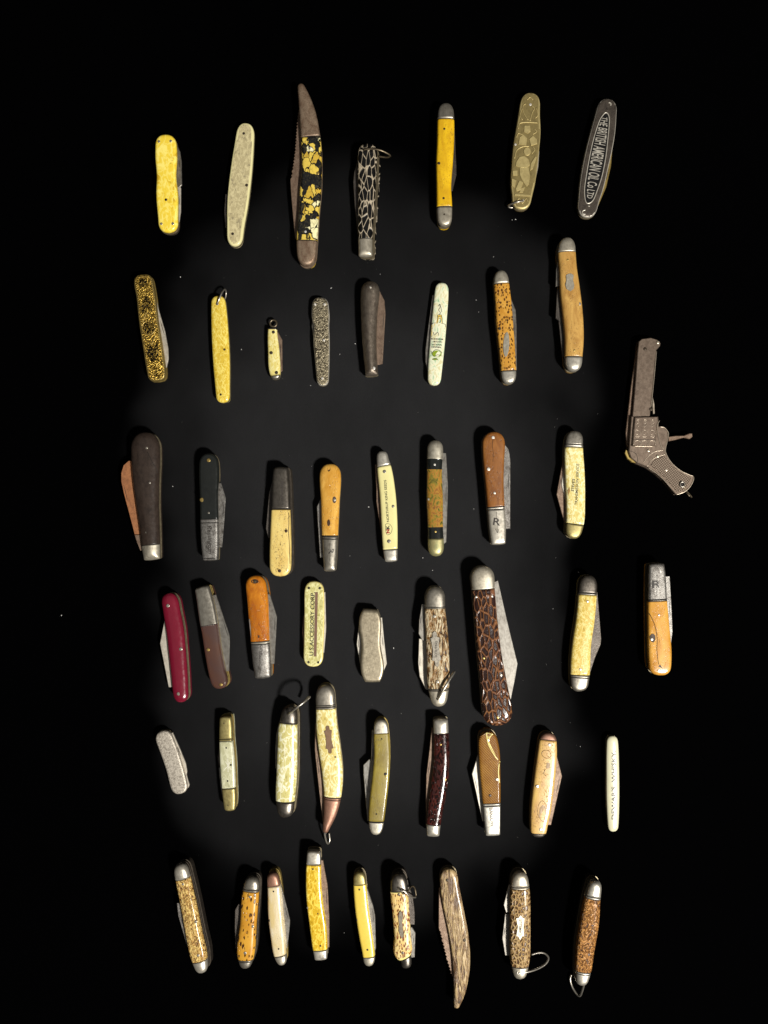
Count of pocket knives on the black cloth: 51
